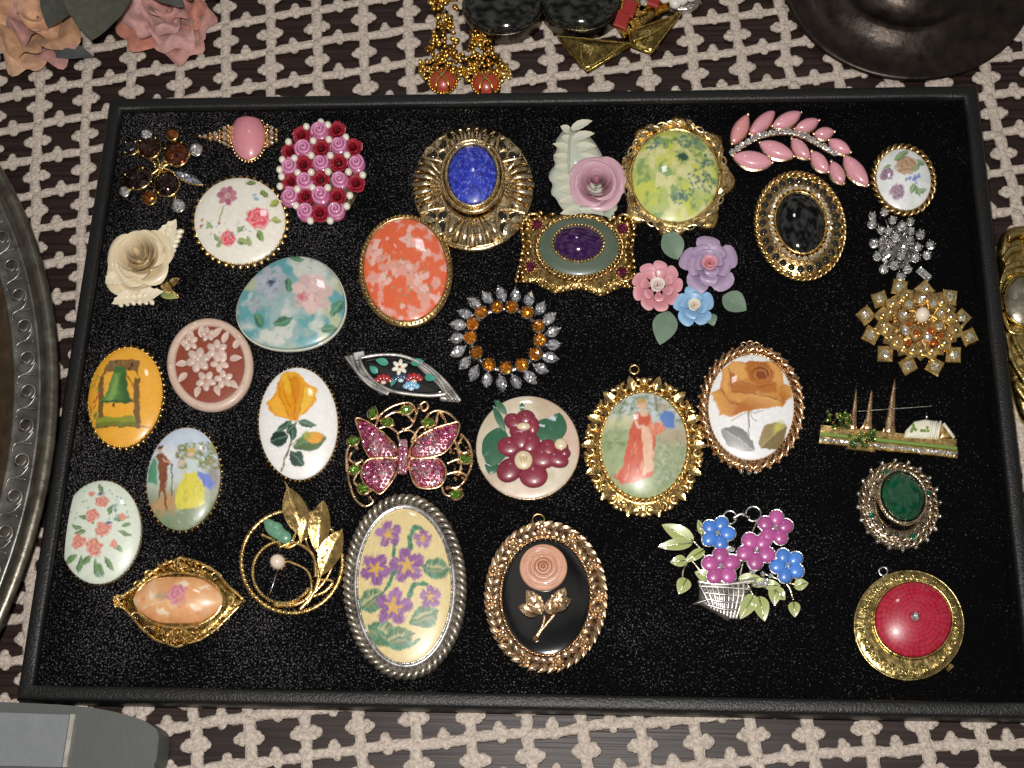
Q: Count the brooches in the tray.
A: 36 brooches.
